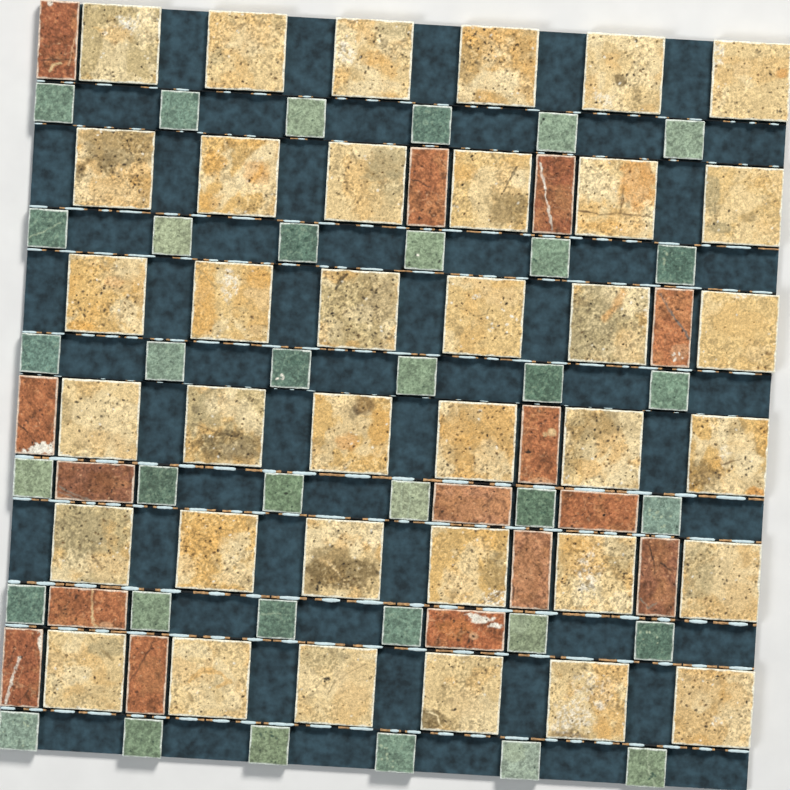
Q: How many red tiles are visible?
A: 15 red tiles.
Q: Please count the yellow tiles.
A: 36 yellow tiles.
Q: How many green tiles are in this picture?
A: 36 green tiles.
